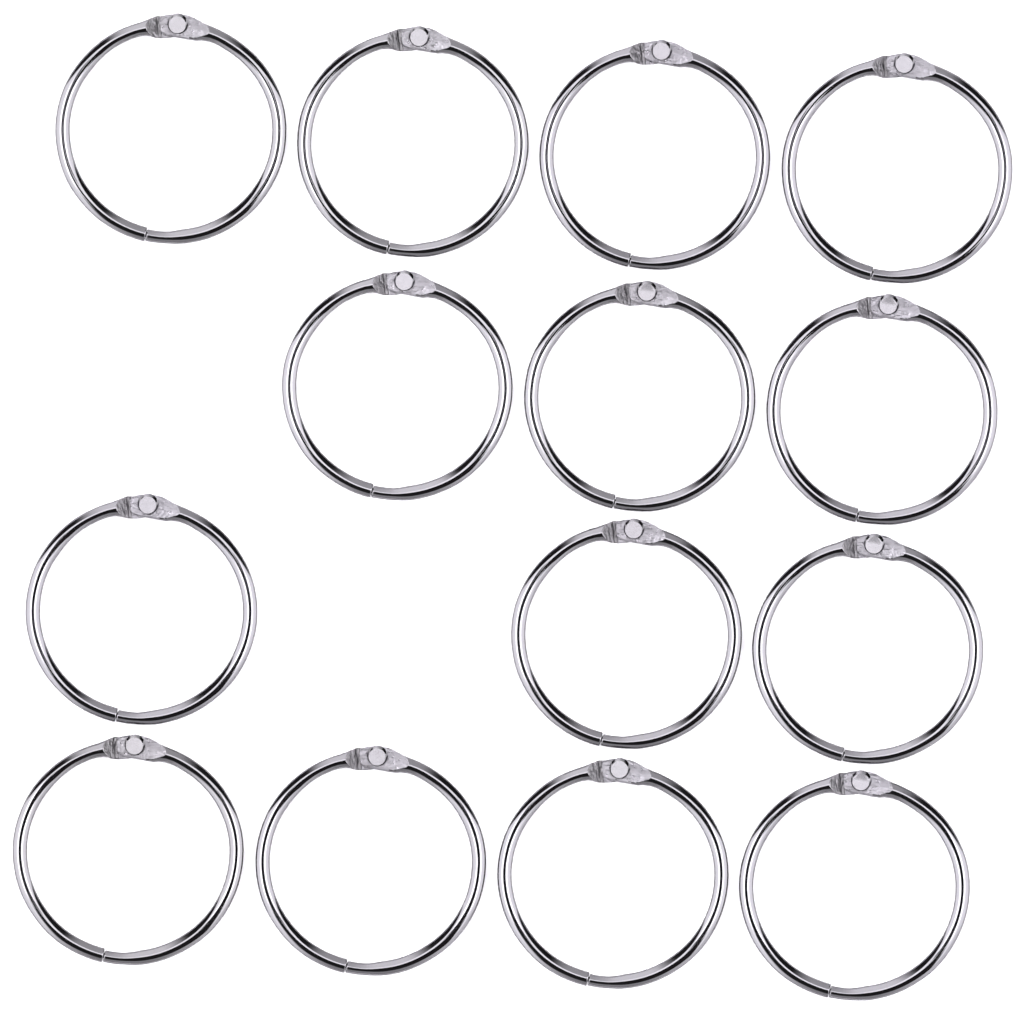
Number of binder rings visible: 14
